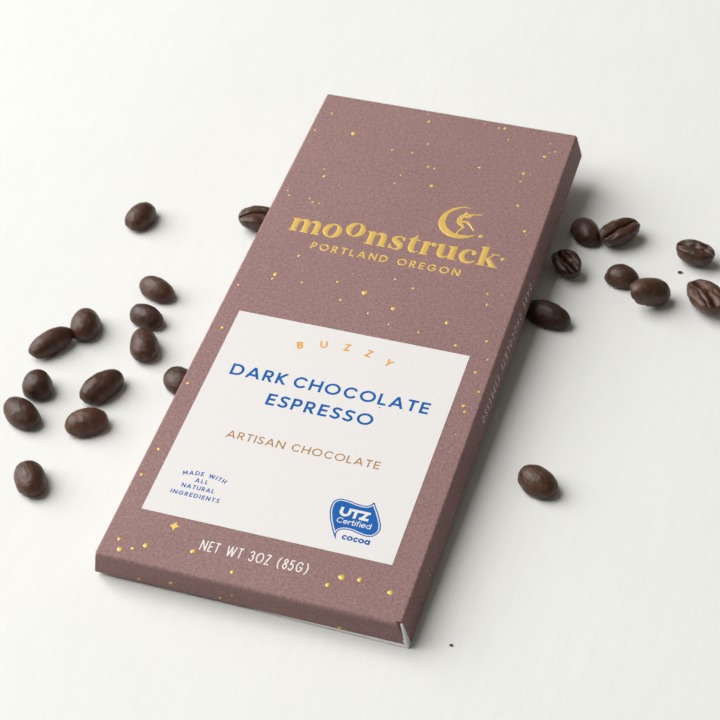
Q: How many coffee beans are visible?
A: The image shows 22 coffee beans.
